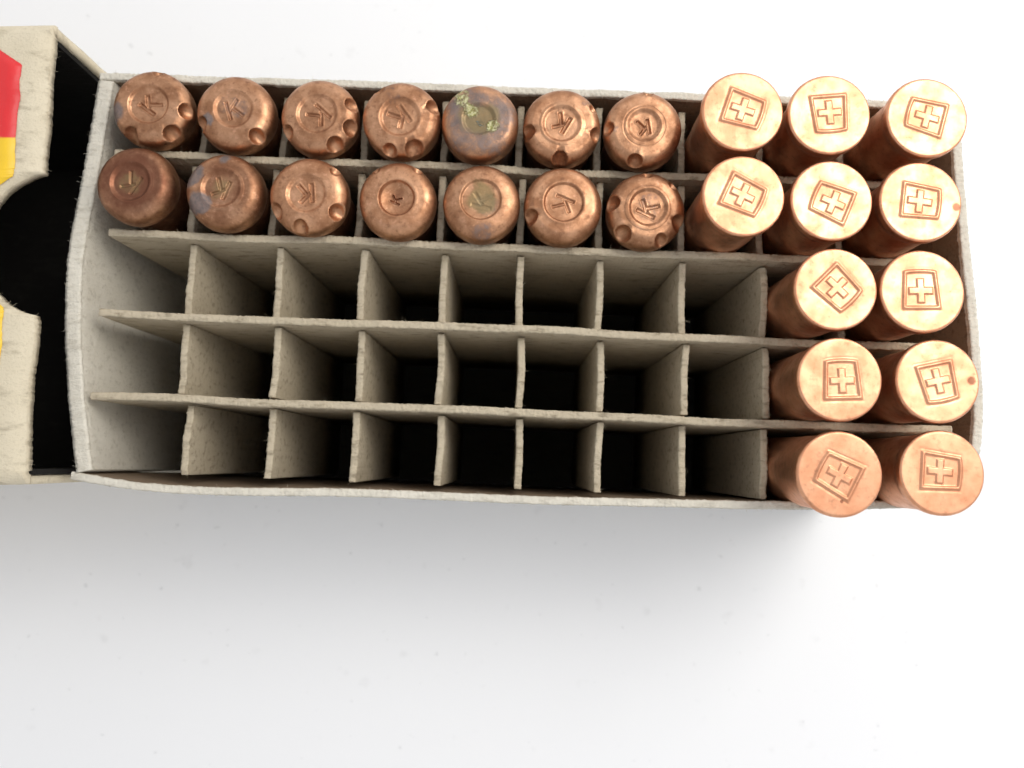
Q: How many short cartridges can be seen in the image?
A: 14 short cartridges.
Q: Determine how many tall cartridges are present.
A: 12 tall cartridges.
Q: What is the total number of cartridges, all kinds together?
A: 26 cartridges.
